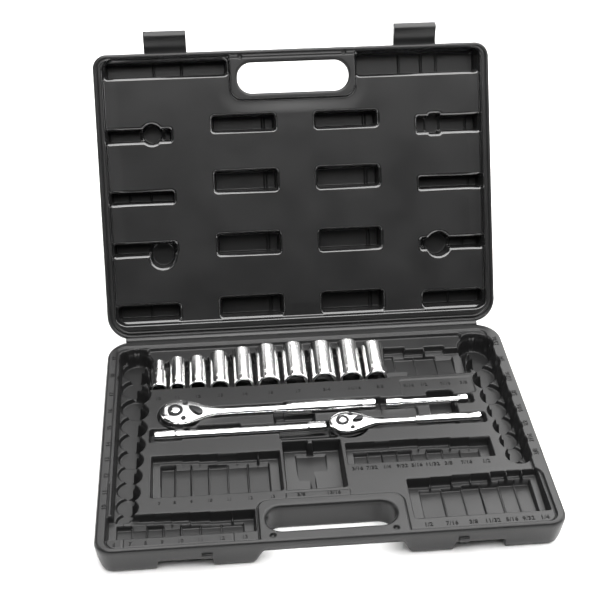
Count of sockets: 10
